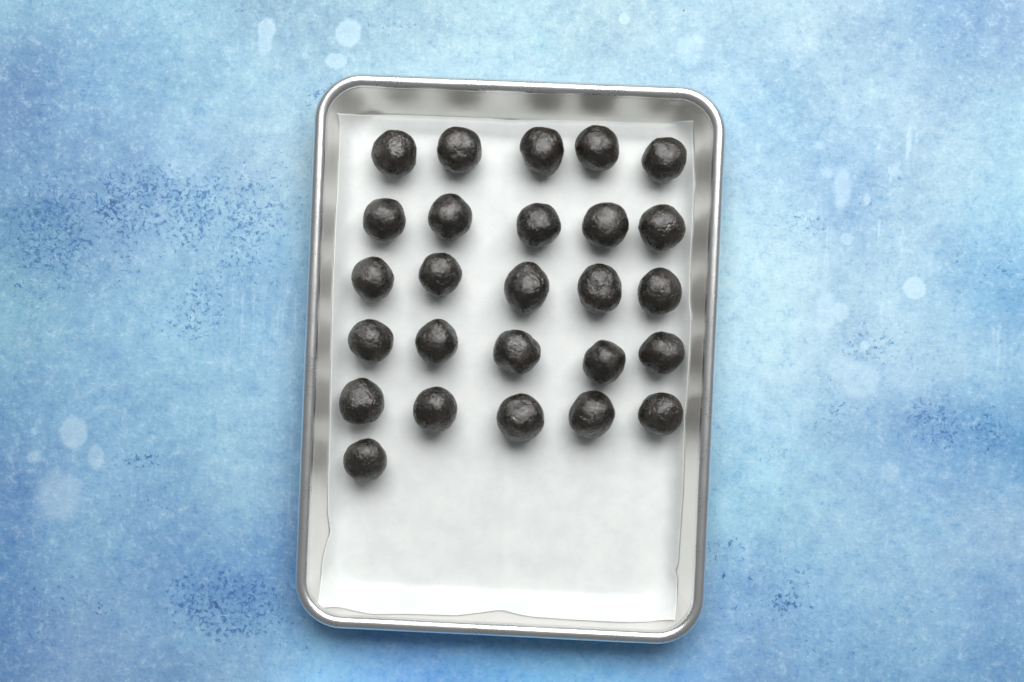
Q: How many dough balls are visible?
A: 26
